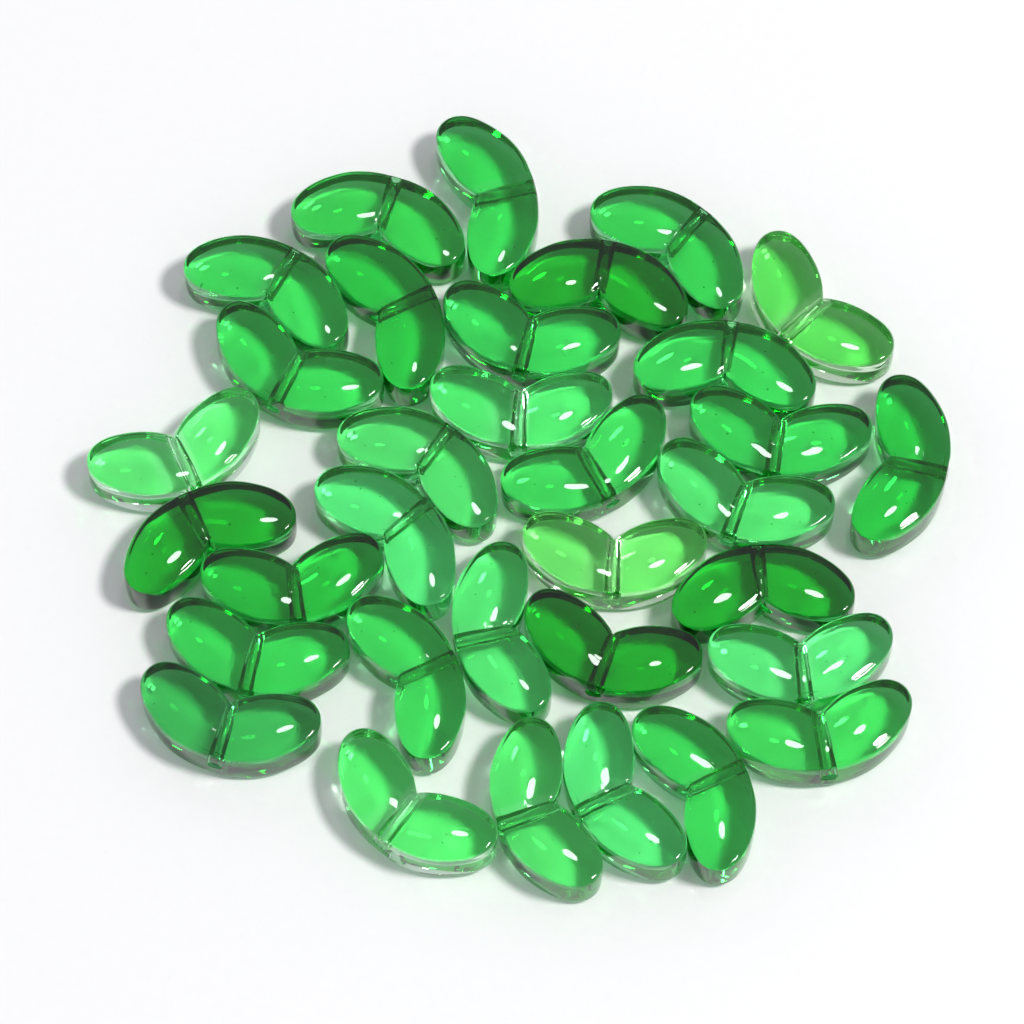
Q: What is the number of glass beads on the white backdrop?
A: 33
